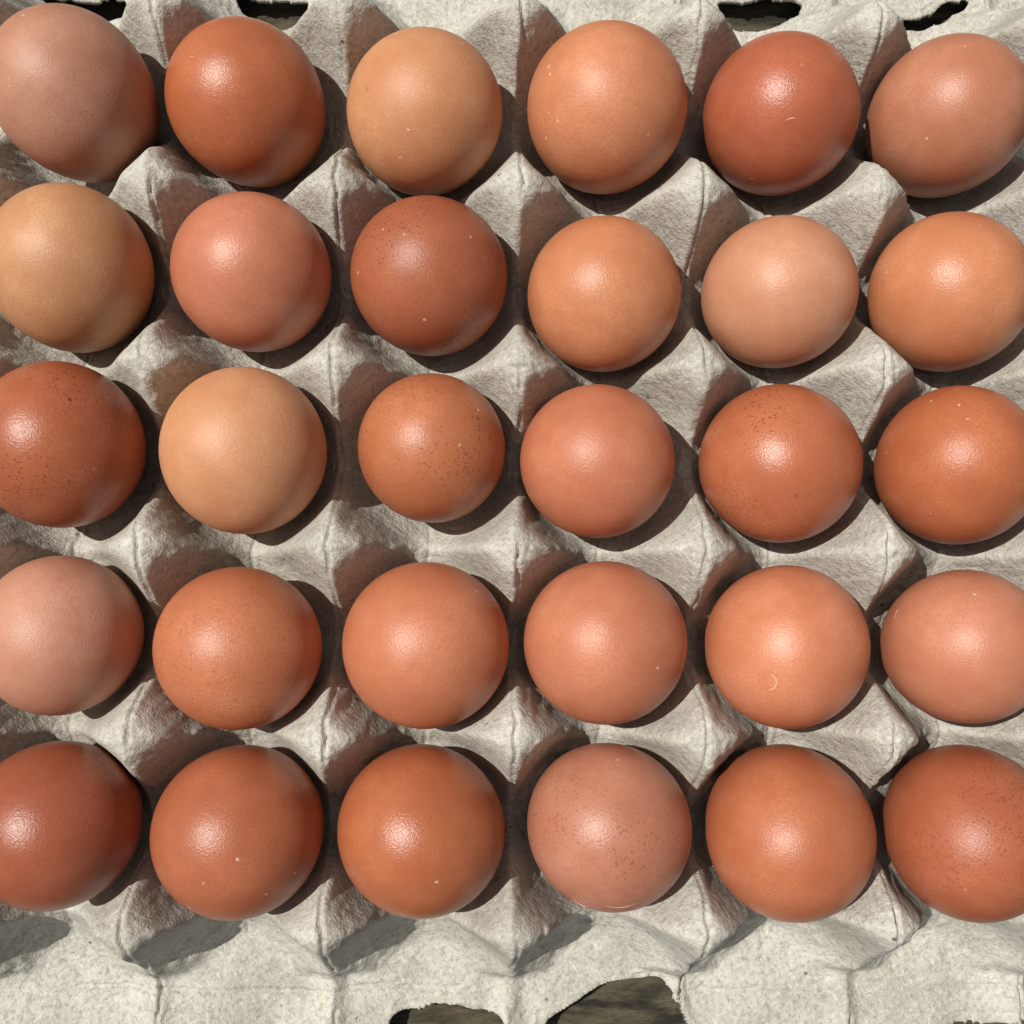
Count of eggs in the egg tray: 30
